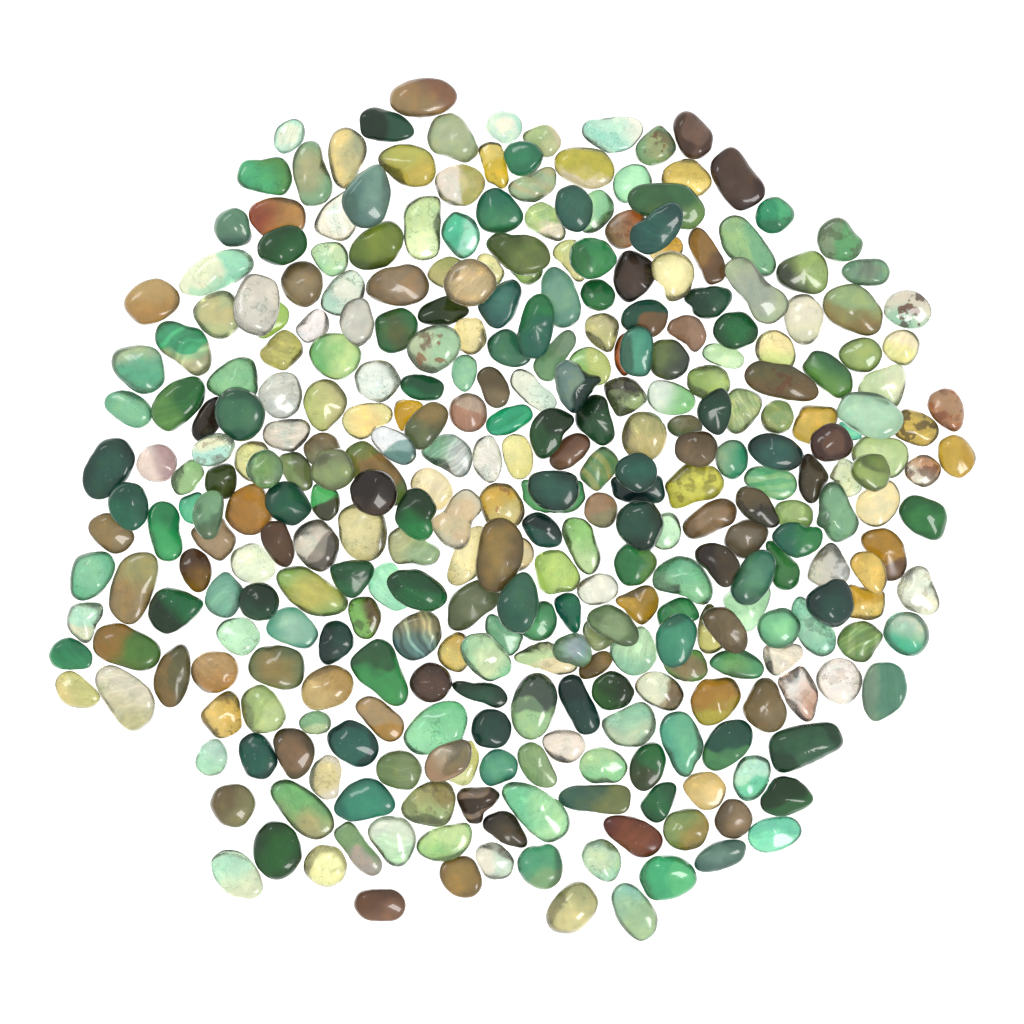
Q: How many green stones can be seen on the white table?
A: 200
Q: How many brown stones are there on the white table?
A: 55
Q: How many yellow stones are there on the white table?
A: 42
